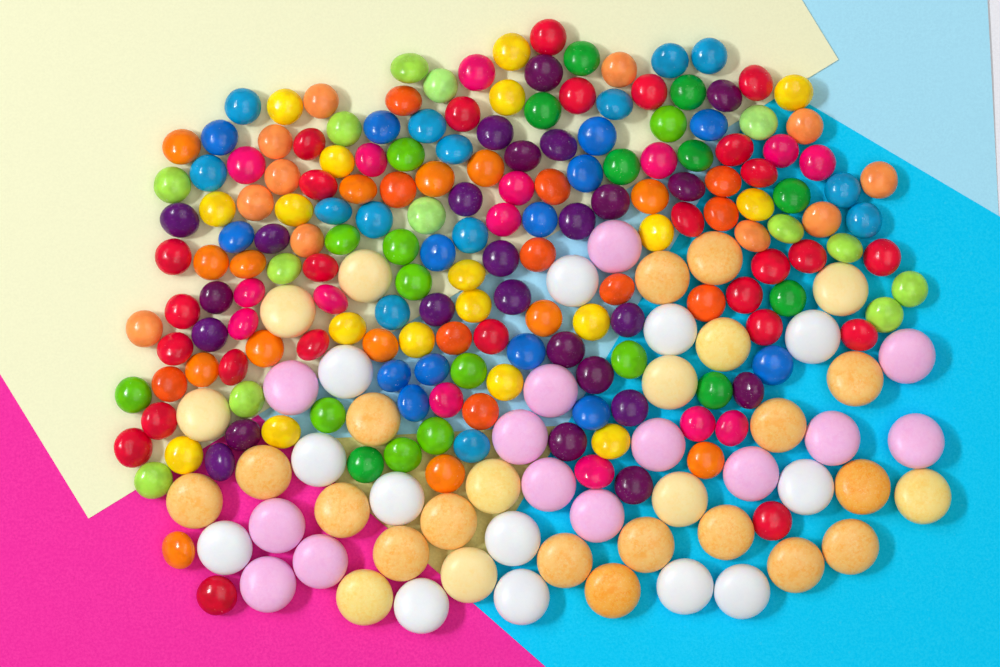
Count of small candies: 182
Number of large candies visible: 55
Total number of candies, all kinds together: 237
